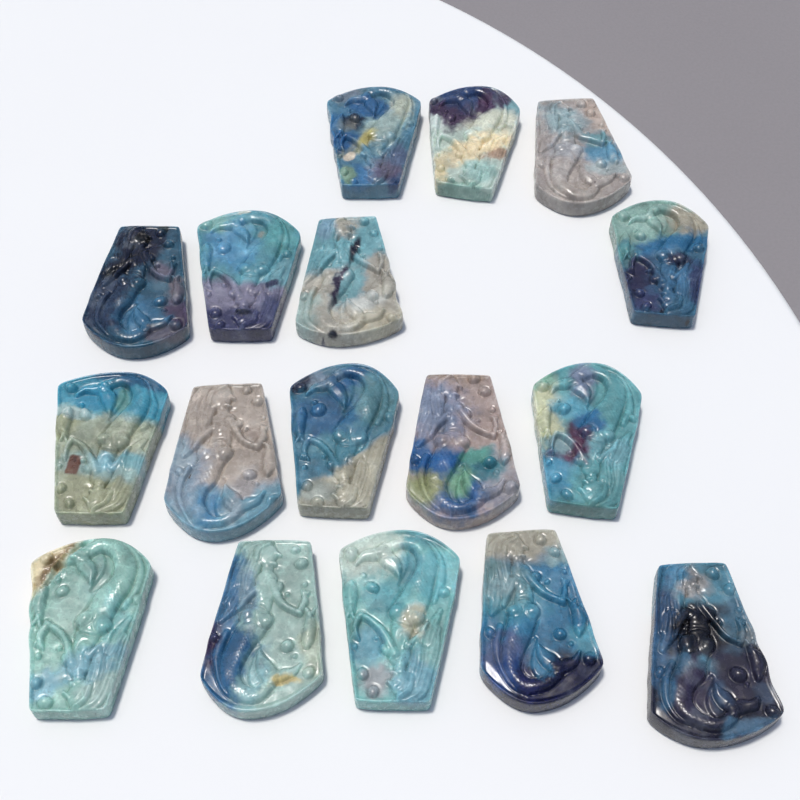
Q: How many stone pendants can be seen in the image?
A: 17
